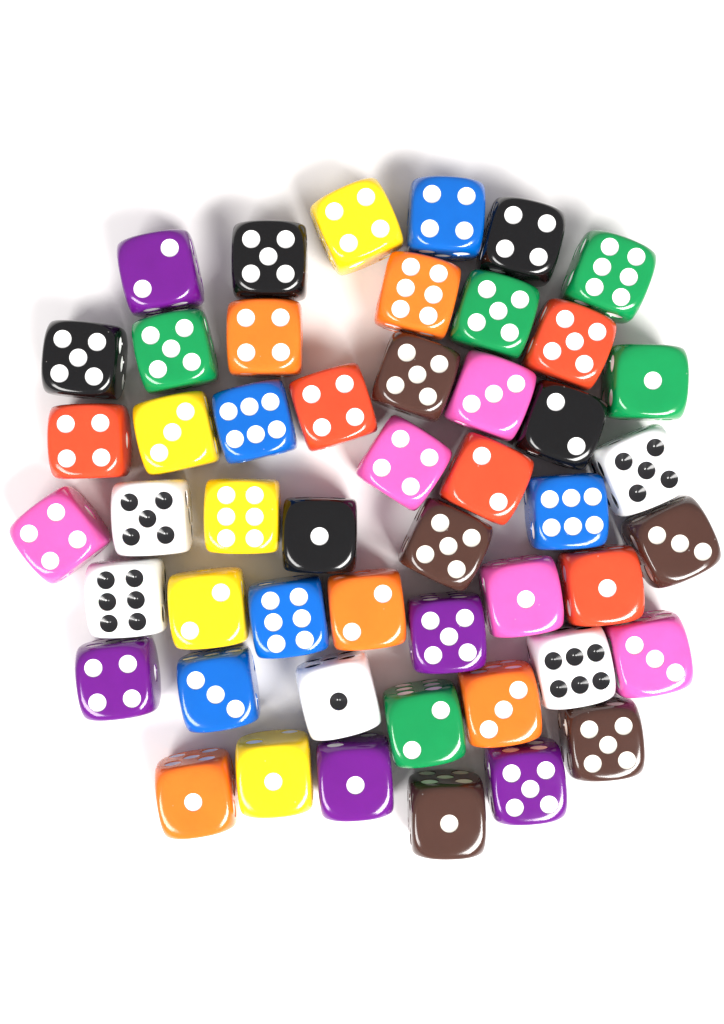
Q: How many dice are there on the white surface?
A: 50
